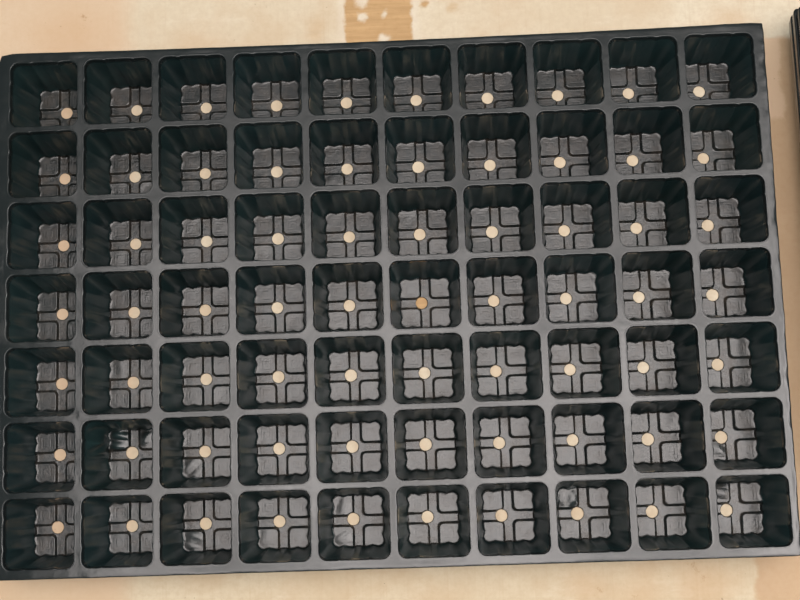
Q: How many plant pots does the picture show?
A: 70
